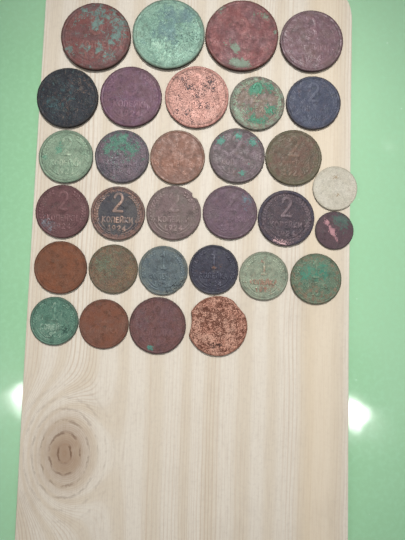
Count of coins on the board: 31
